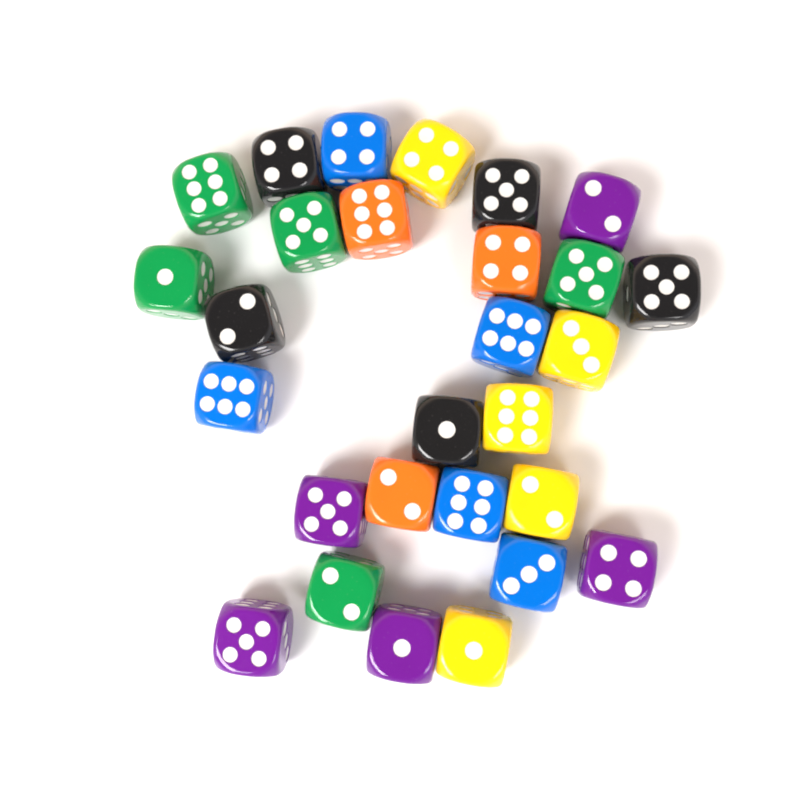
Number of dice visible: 28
